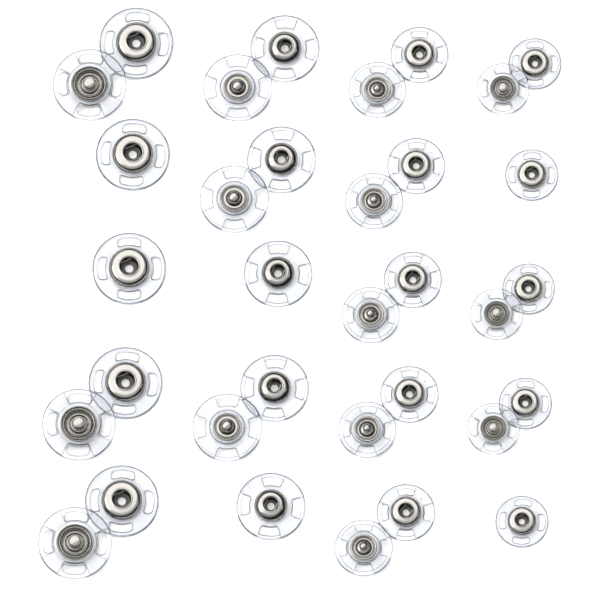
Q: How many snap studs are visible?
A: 14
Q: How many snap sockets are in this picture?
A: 20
